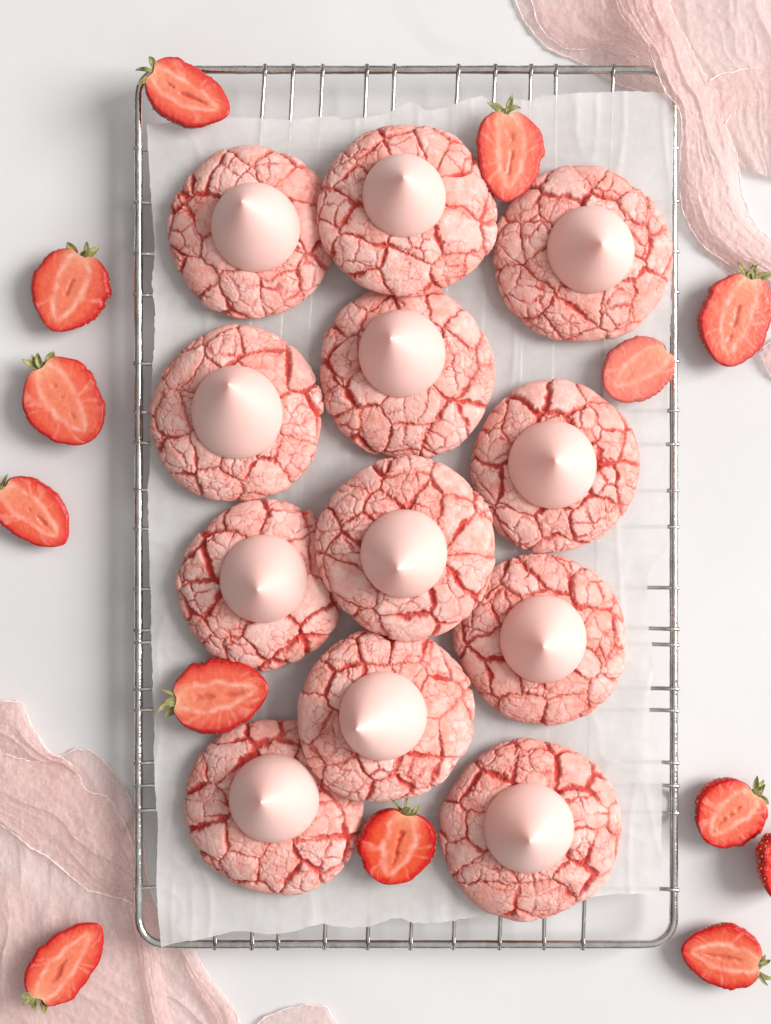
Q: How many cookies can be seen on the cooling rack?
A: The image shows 12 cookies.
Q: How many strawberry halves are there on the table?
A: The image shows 13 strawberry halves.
